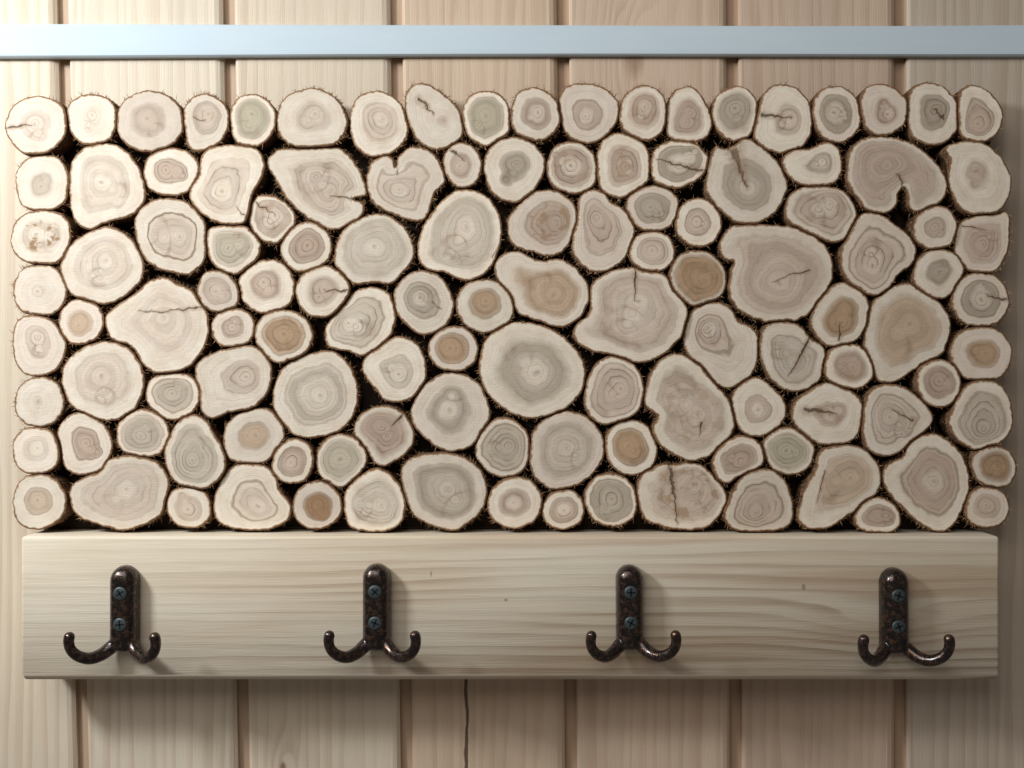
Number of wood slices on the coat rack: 121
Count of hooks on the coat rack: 4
